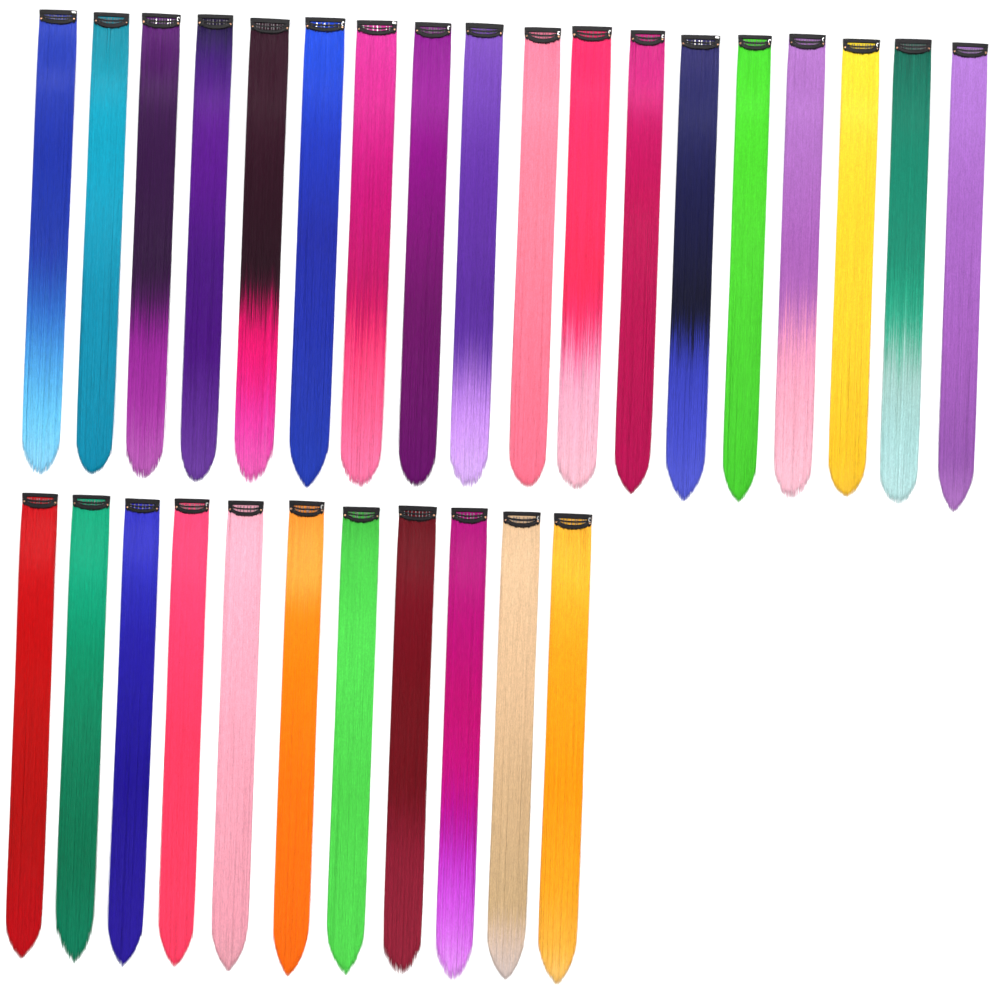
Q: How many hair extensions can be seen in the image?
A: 29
